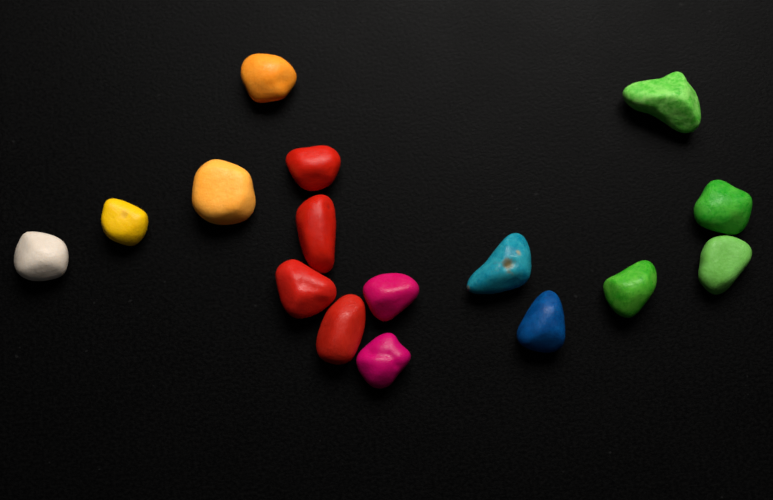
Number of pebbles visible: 16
